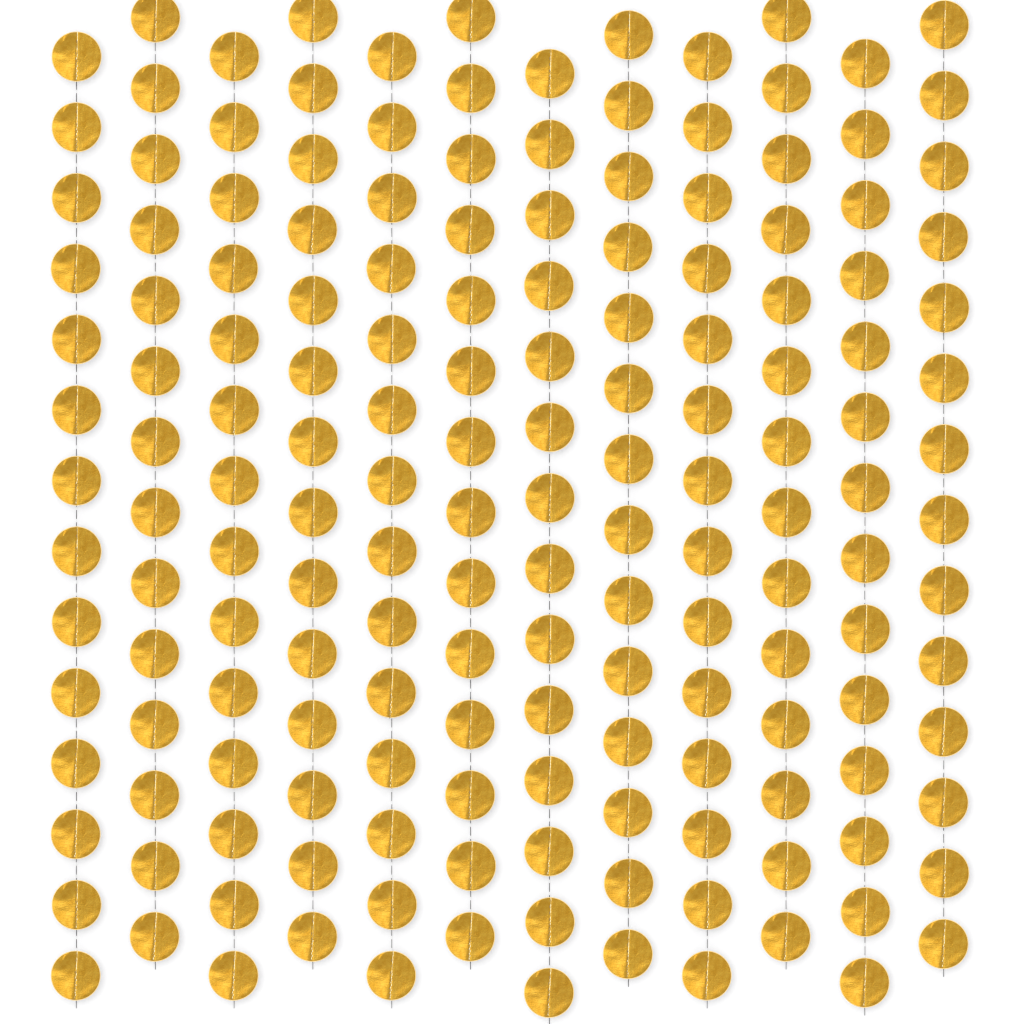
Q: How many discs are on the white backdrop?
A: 168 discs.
